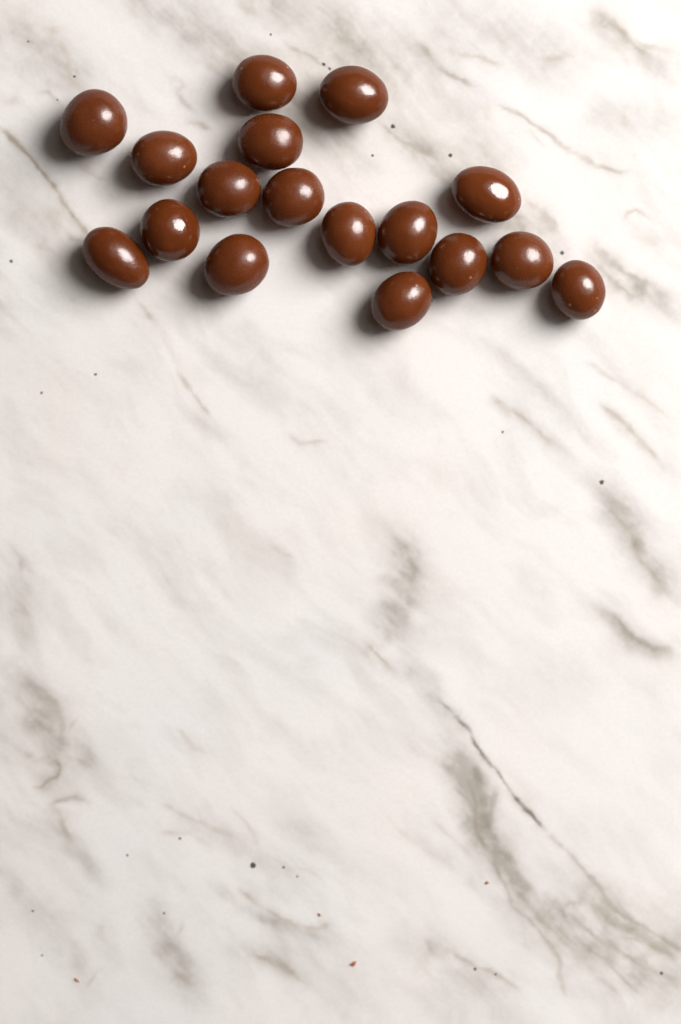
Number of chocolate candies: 17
